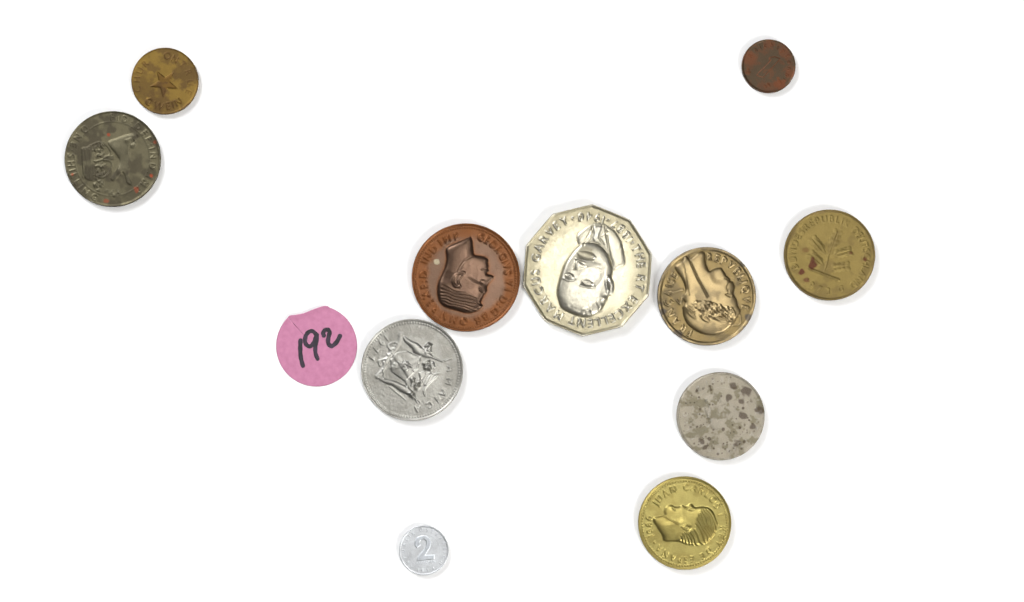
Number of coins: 11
